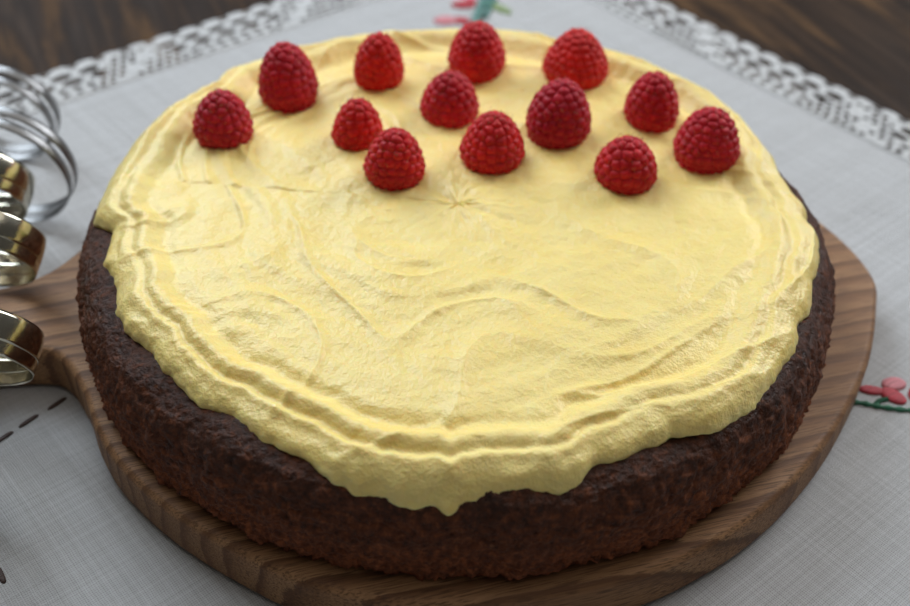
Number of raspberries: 13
